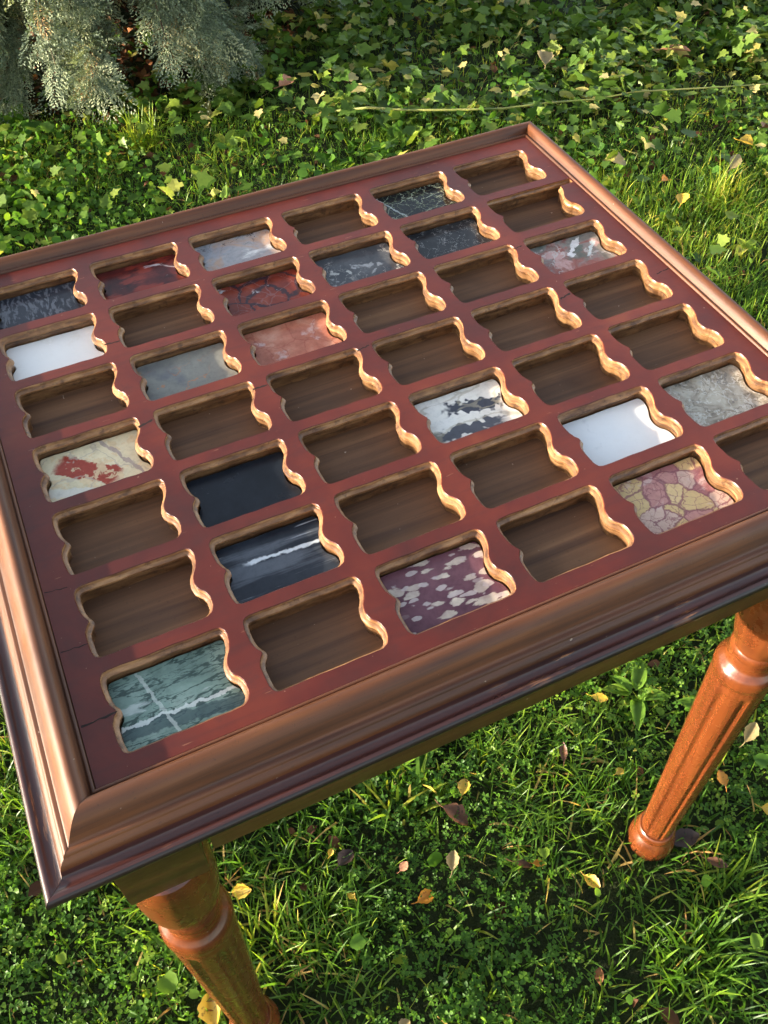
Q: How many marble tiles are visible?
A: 20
